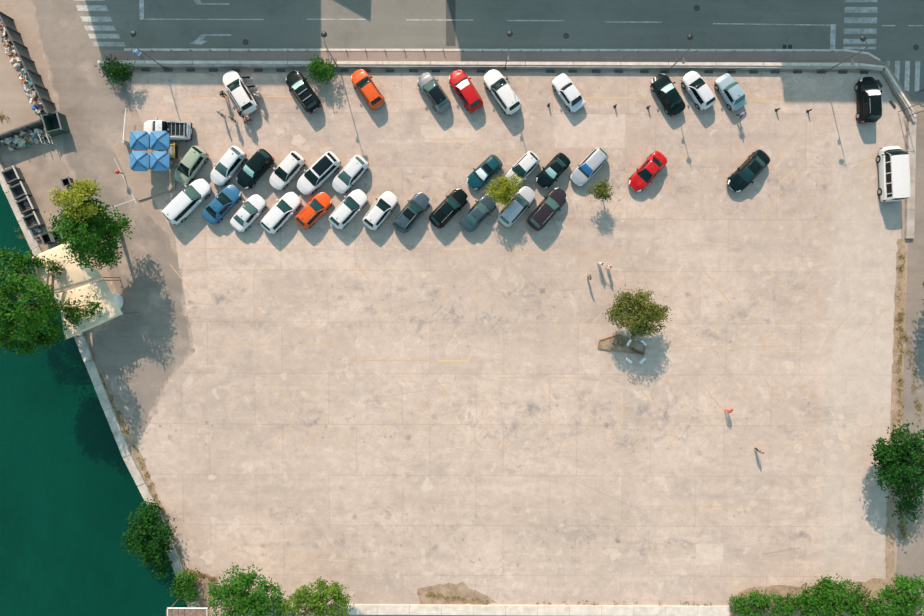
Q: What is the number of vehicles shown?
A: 37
